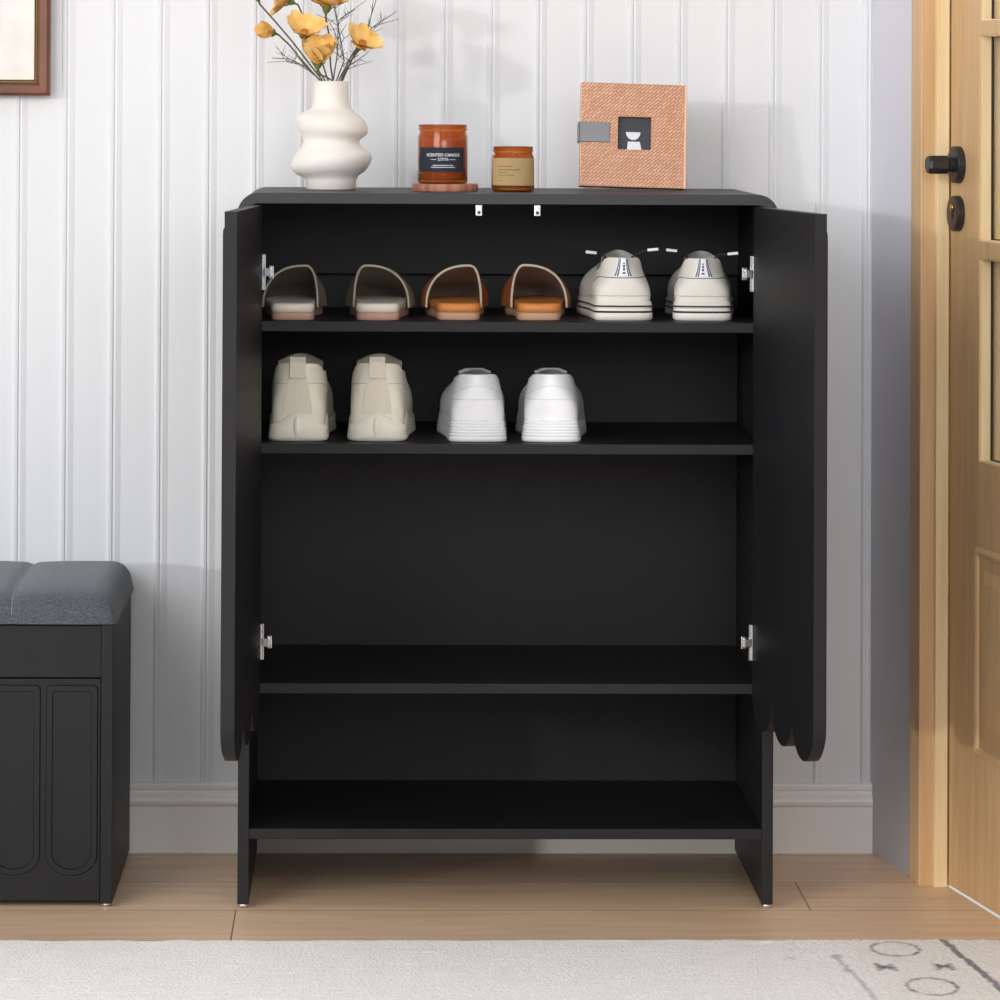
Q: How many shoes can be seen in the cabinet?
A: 10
